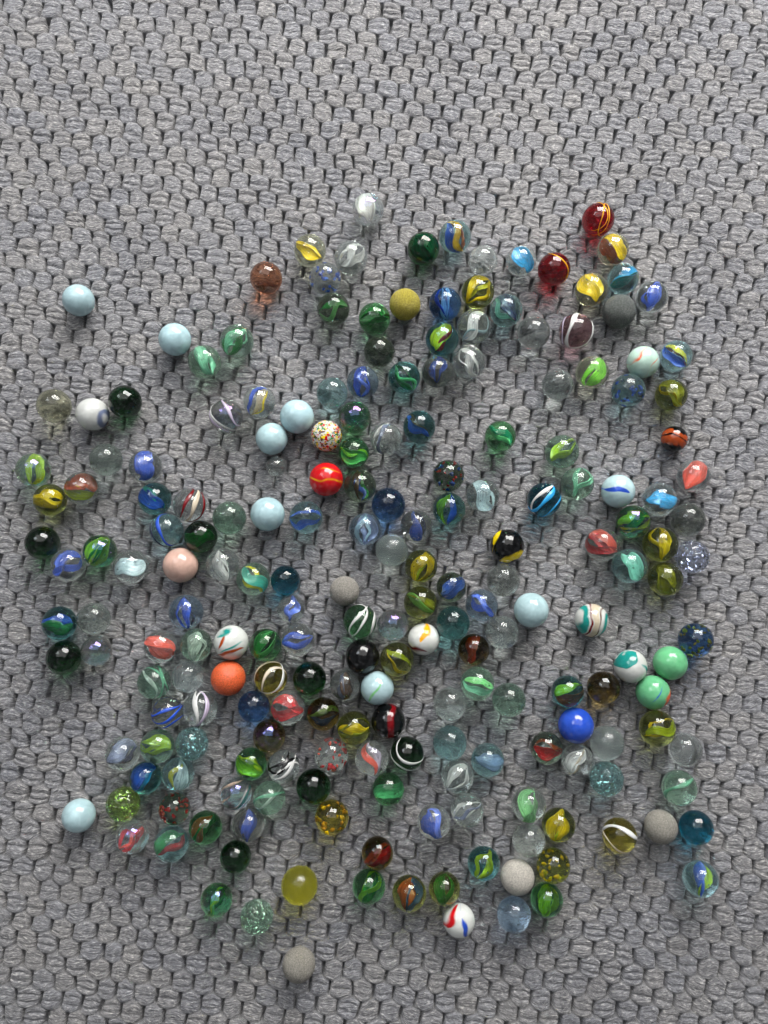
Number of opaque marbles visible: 33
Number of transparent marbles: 175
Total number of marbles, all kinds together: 208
